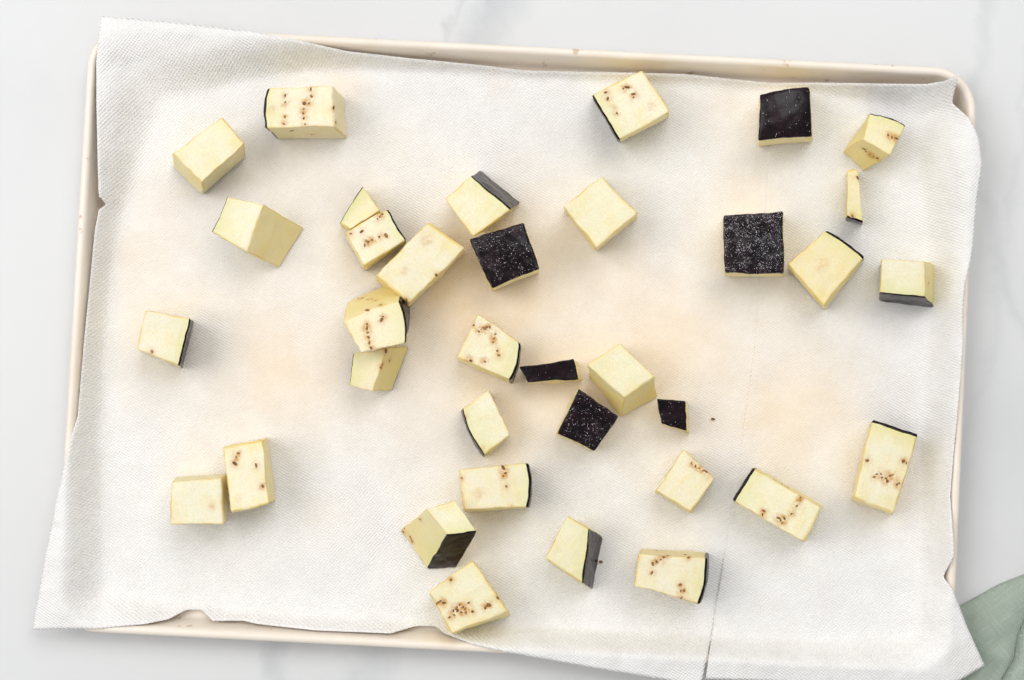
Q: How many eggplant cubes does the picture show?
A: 35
